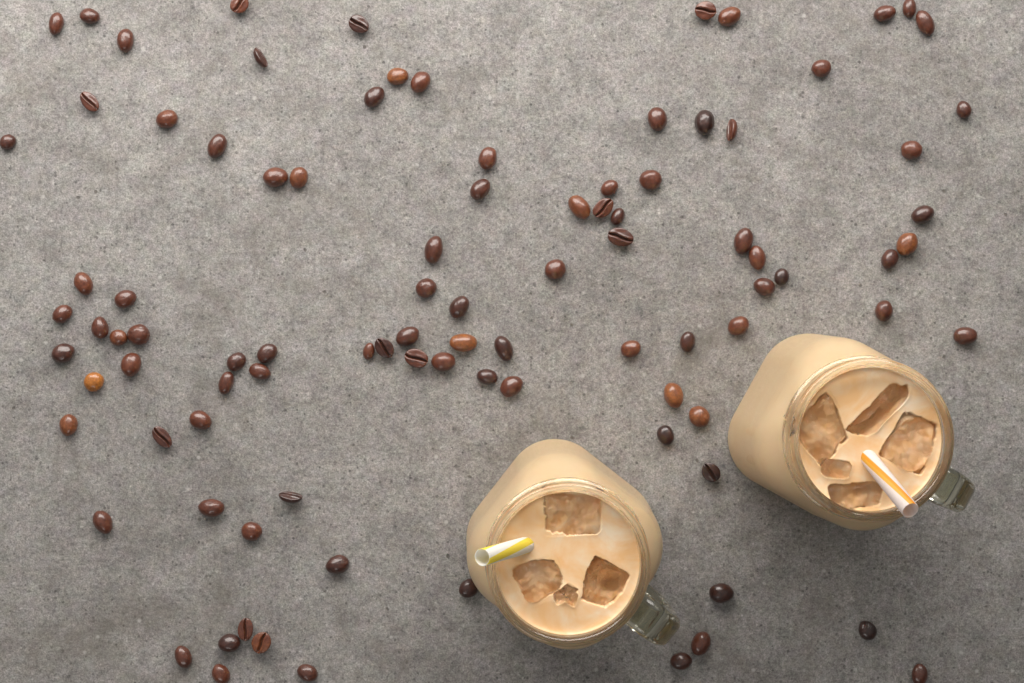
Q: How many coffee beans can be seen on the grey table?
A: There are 96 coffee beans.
